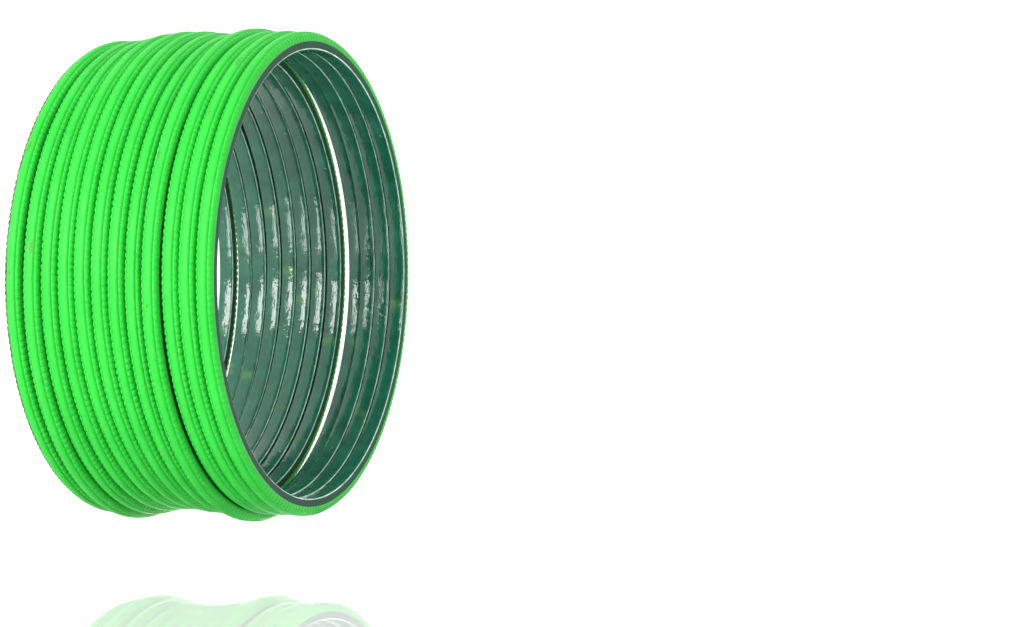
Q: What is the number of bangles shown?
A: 12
